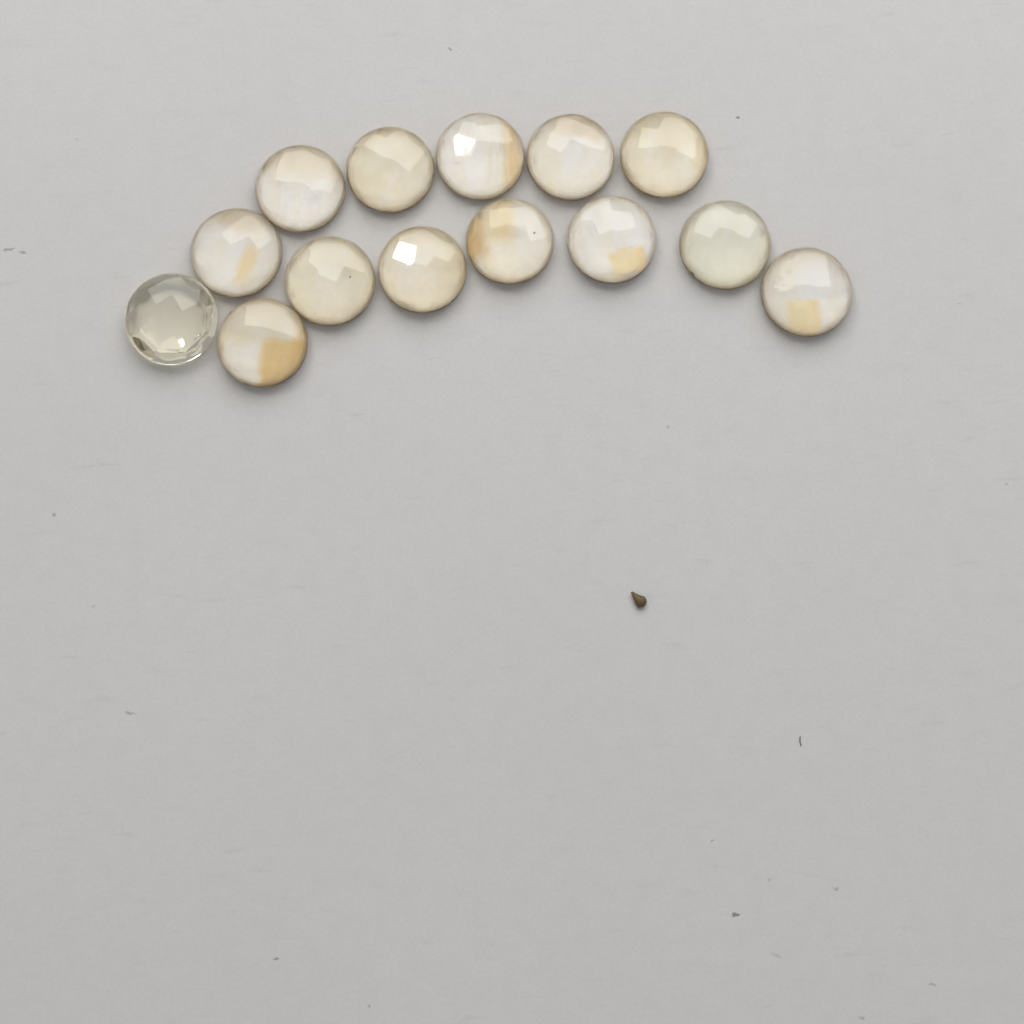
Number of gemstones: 14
